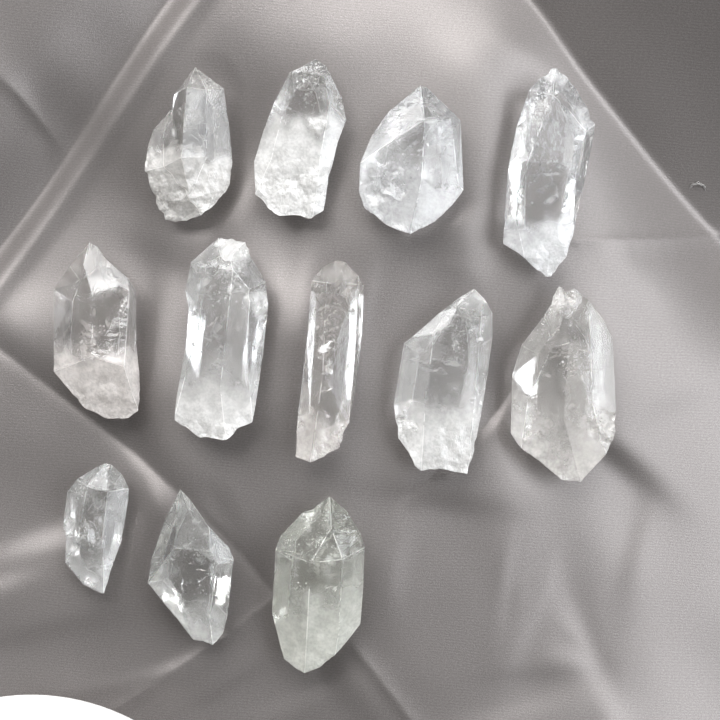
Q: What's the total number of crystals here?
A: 12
